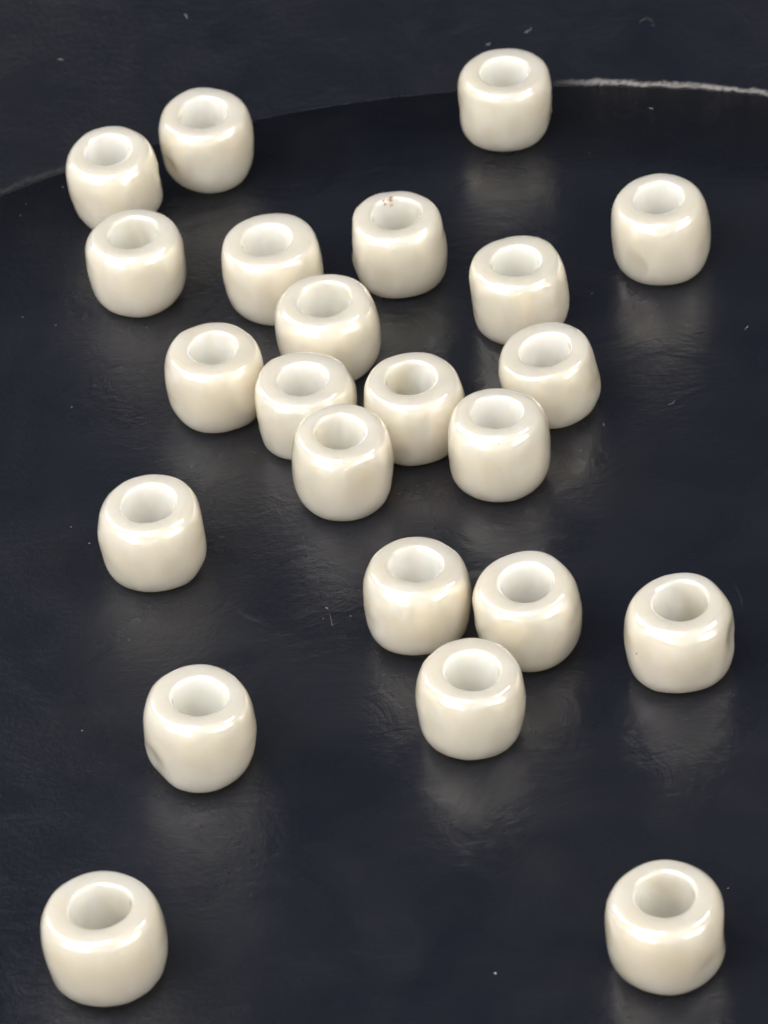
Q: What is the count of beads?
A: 23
